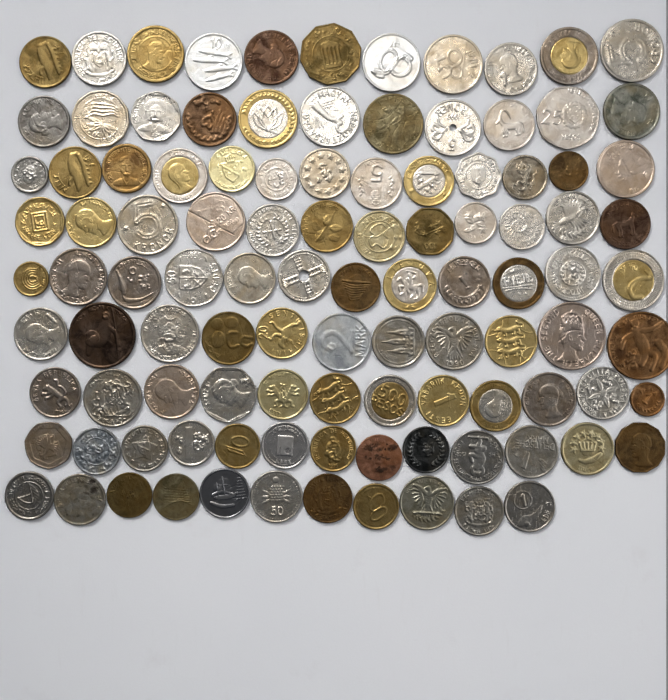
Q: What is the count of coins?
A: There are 106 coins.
